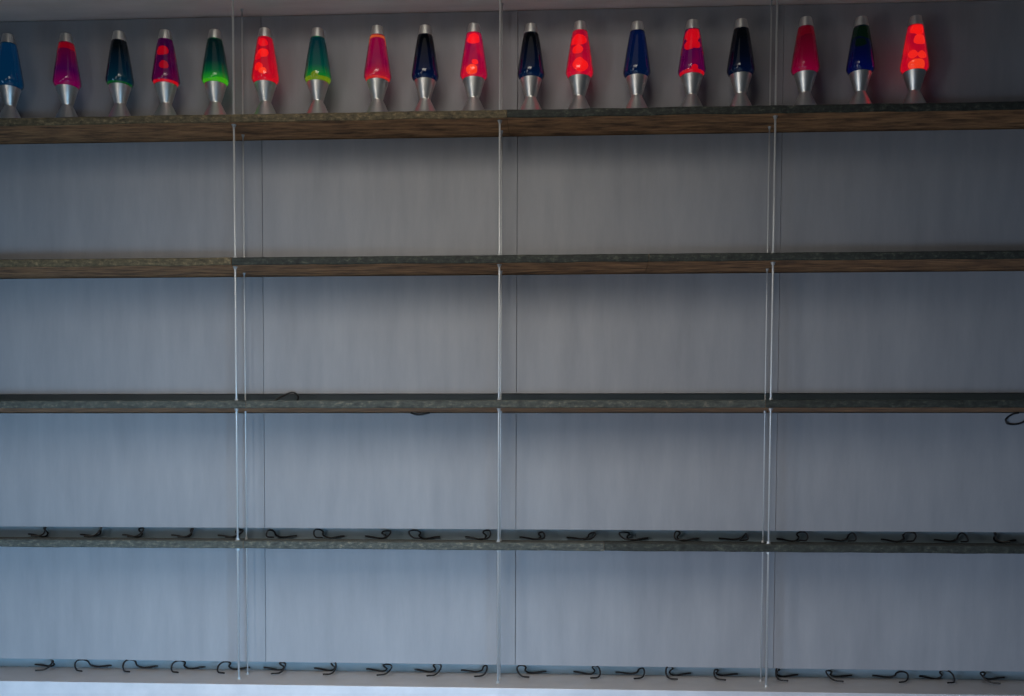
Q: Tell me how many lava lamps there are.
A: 18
